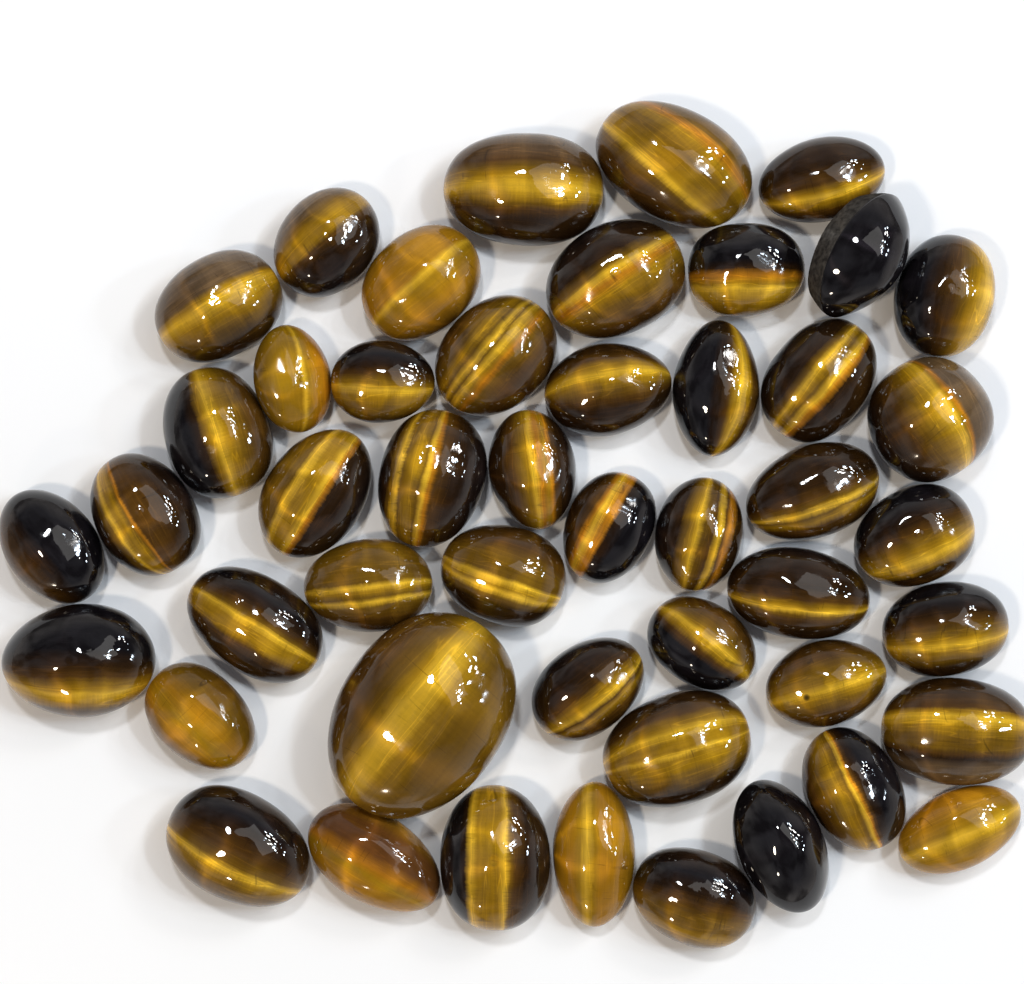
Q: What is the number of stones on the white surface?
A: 48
